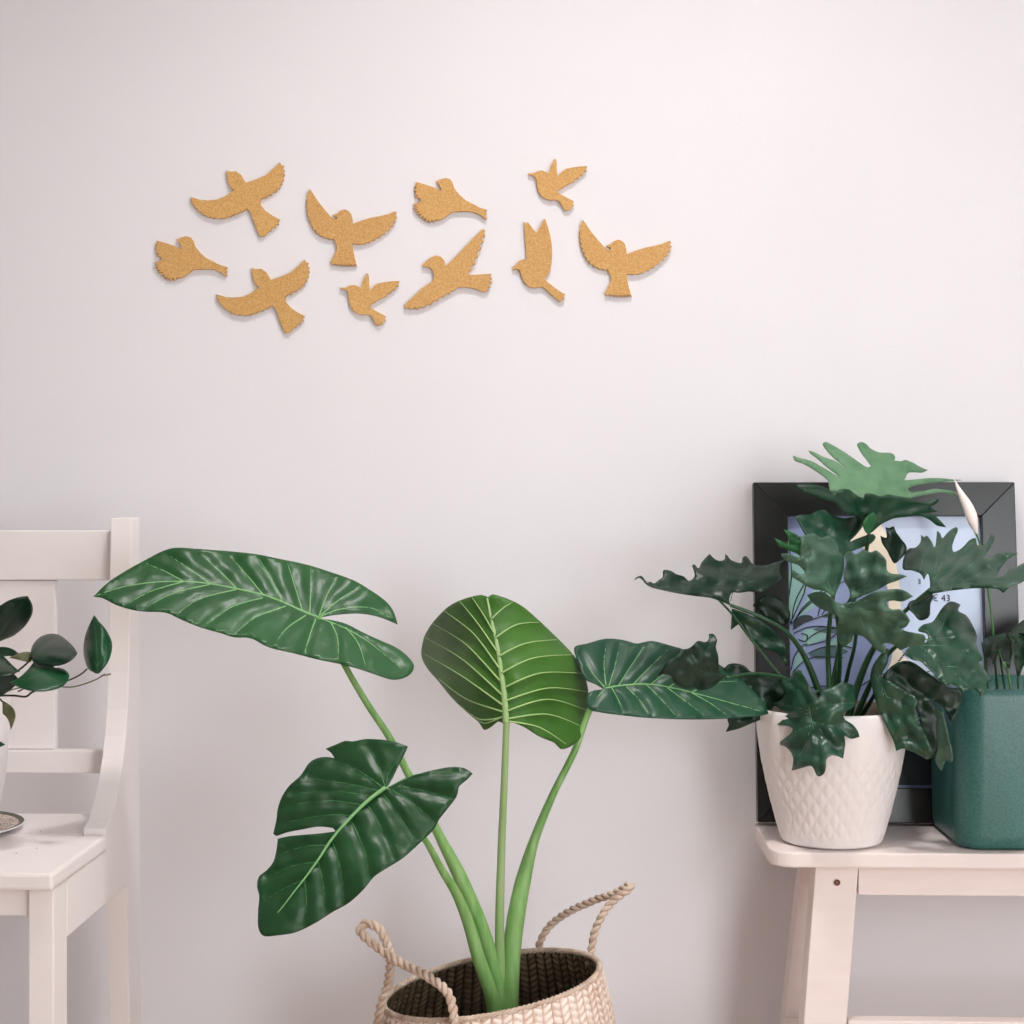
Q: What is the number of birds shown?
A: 10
